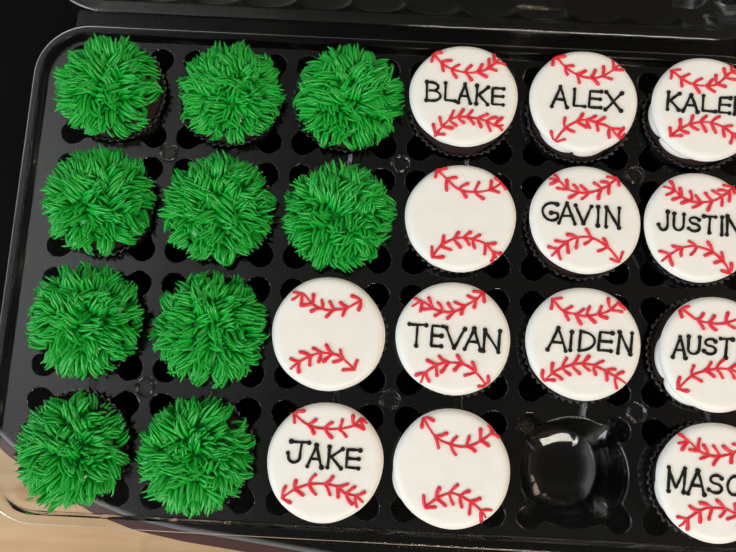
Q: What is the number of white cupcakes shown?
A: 13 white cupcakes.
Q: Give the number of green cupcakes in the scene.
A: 10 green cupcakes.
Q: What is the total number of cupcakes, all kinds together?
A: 23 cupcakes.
